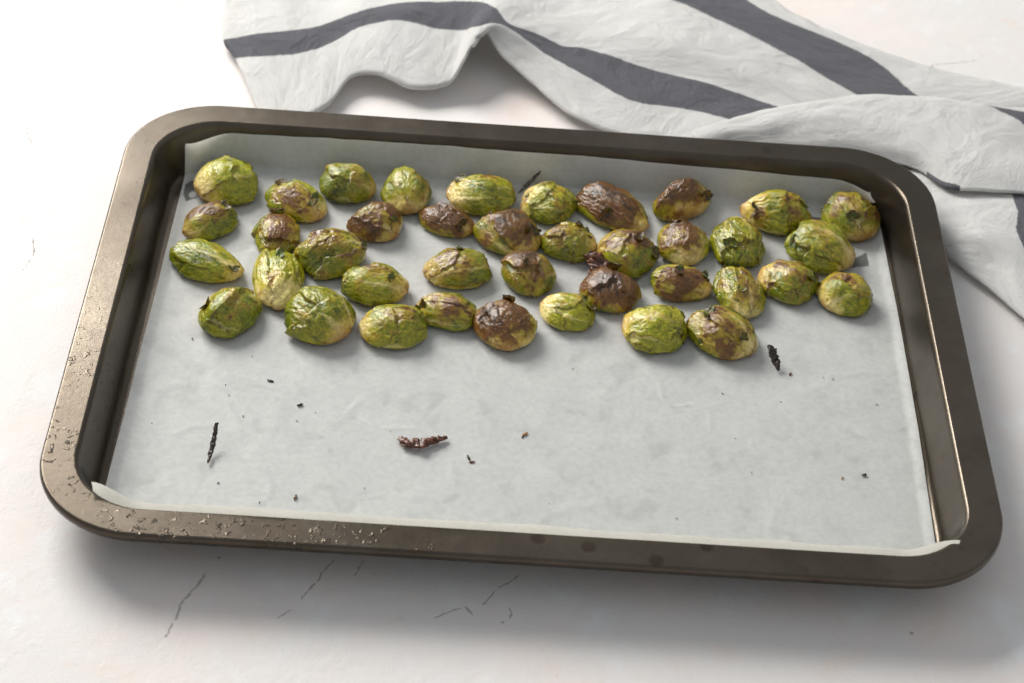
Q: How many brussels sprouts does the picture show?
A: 39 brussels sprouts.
